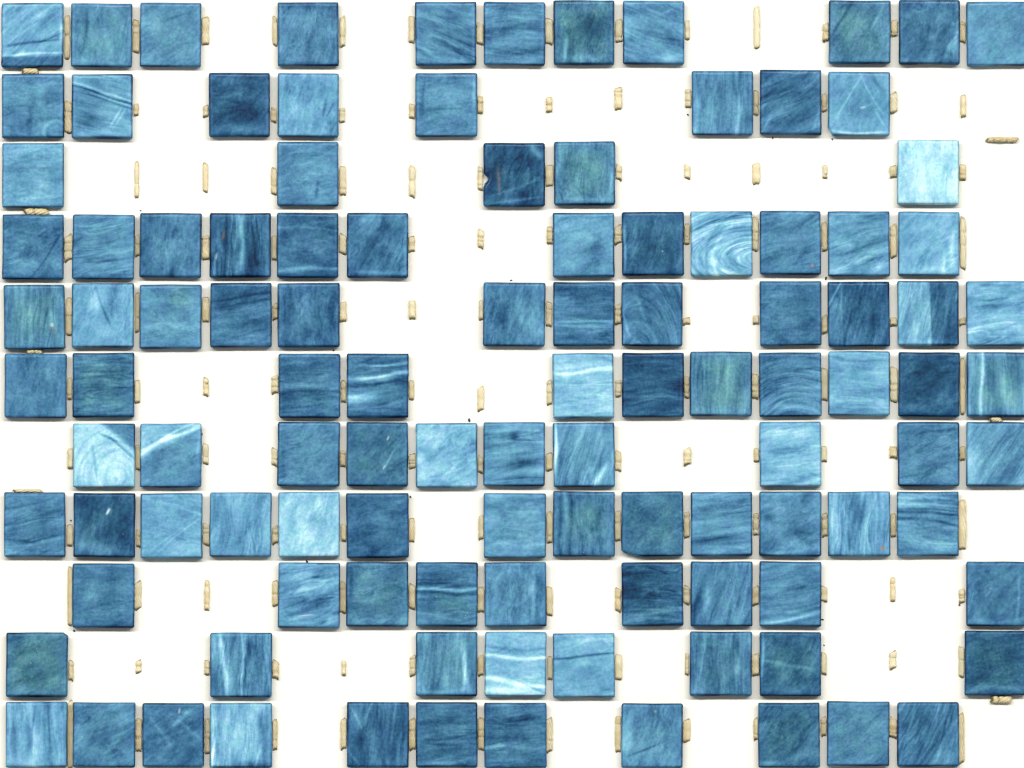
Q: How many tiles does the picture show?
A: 110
